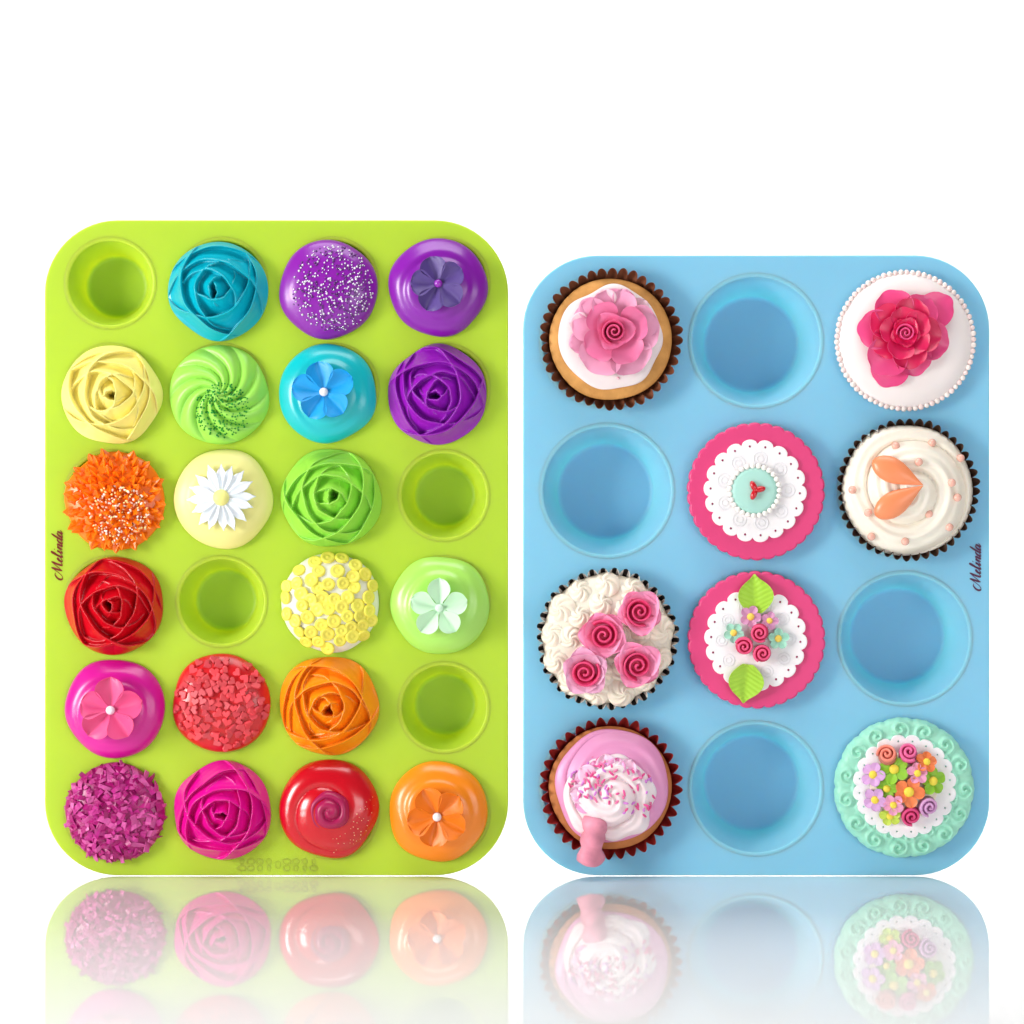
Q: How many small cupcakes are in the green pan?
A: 20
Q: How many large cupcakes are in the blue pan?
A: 8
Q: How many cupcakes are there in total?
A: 28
